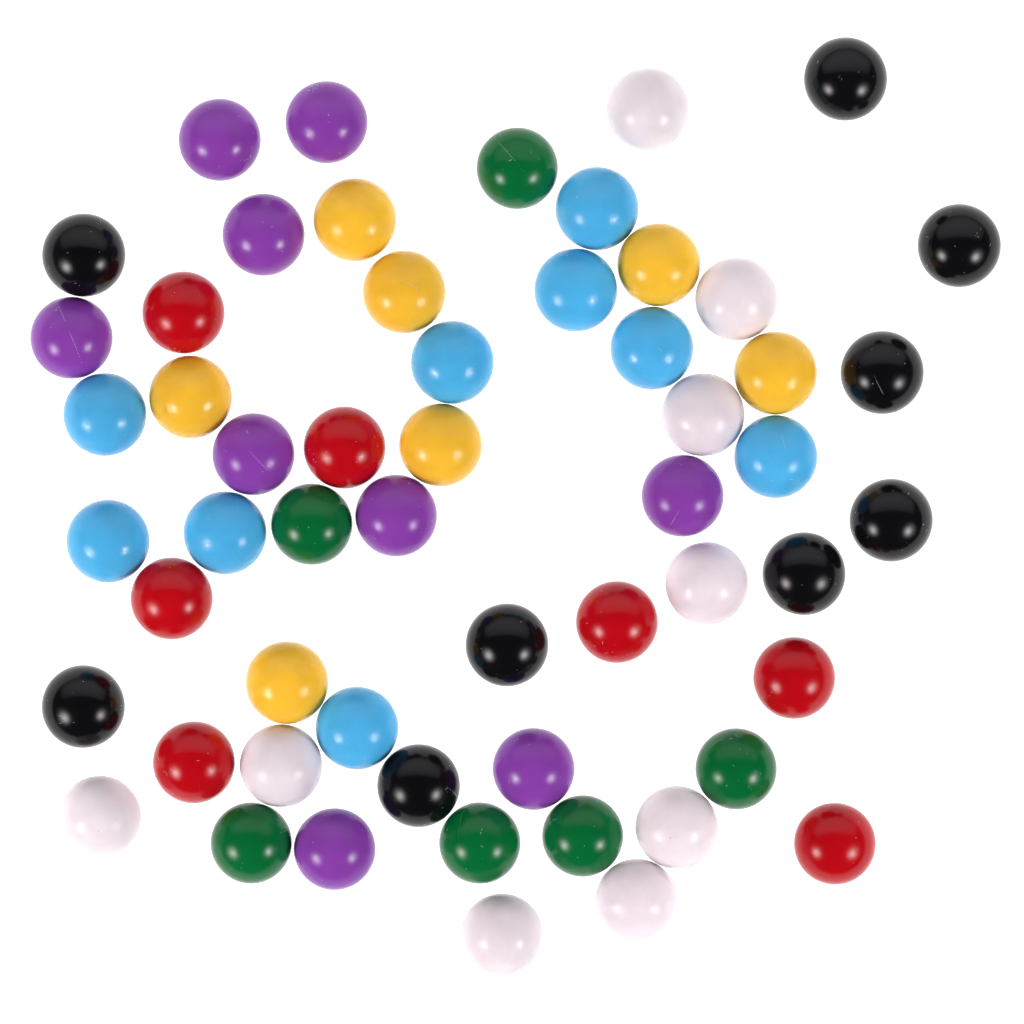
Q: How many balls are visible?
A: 56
